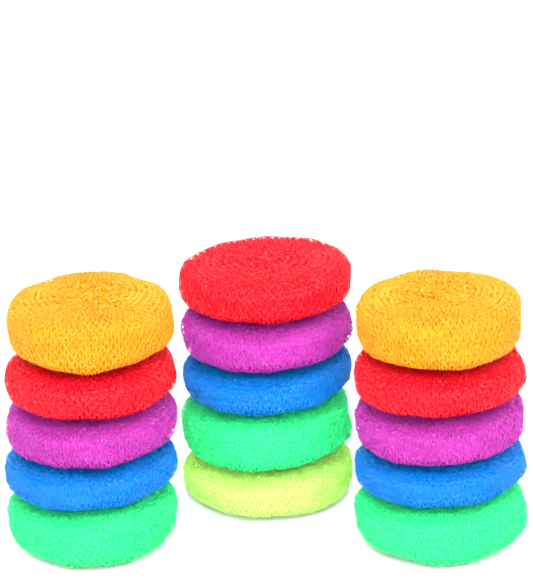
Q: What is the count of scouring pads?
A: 15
